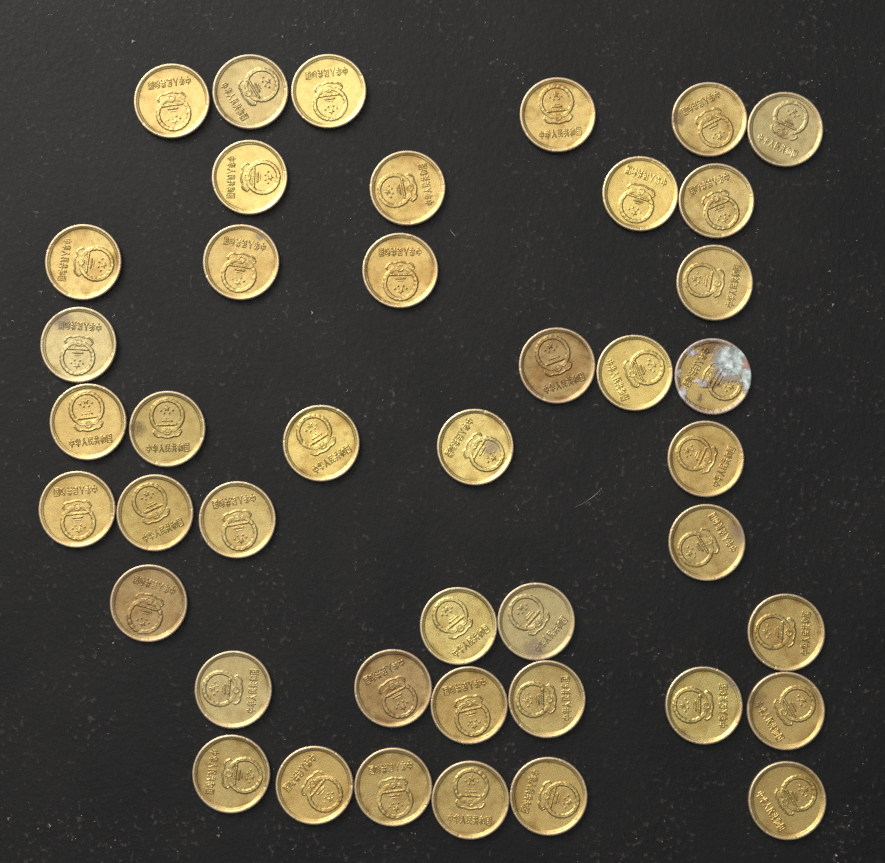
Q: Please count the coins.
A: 43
